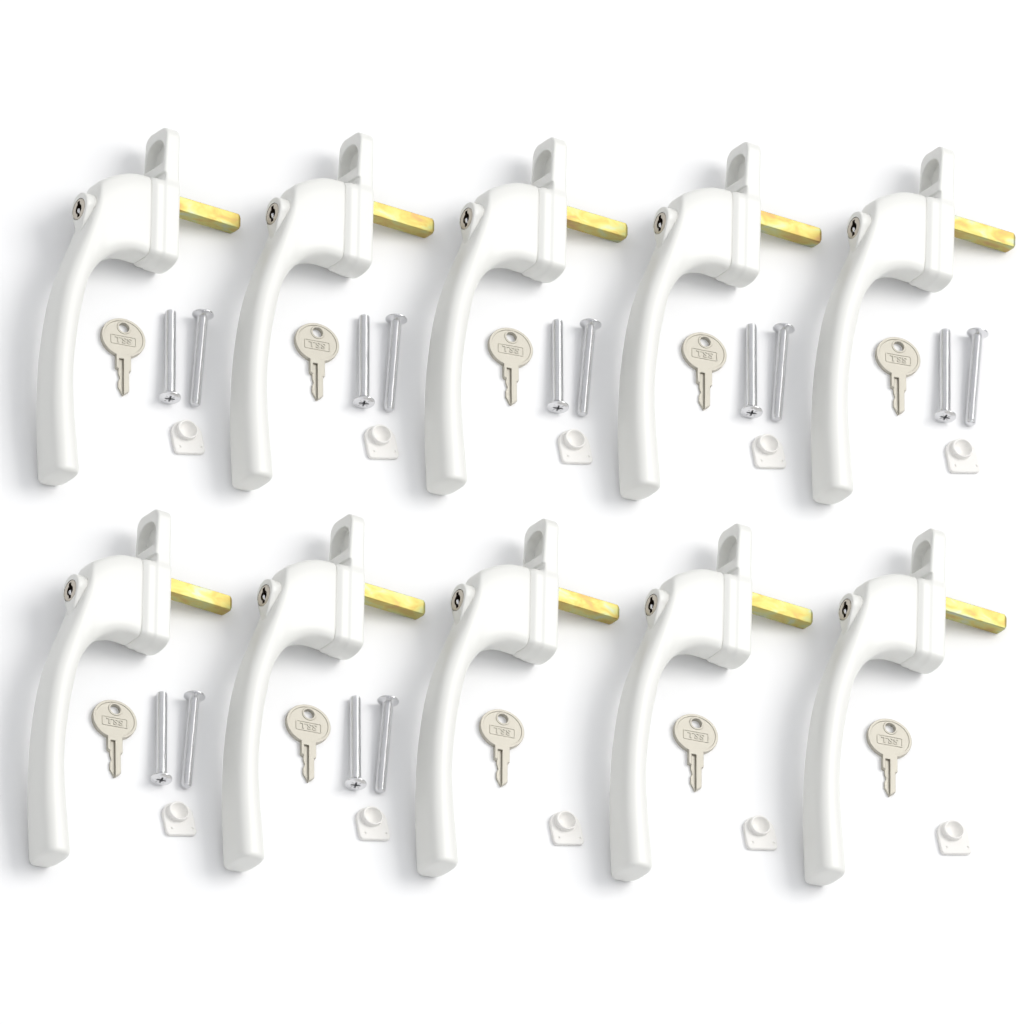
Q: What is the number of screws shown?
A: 14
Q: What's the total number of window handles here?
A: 10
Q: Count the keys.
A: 10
